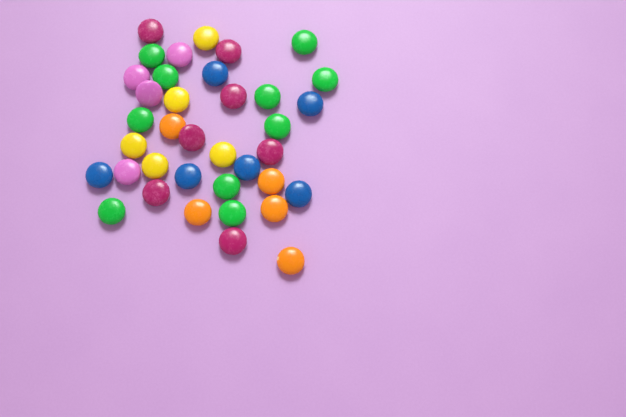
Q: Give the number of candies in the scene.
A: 37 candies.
